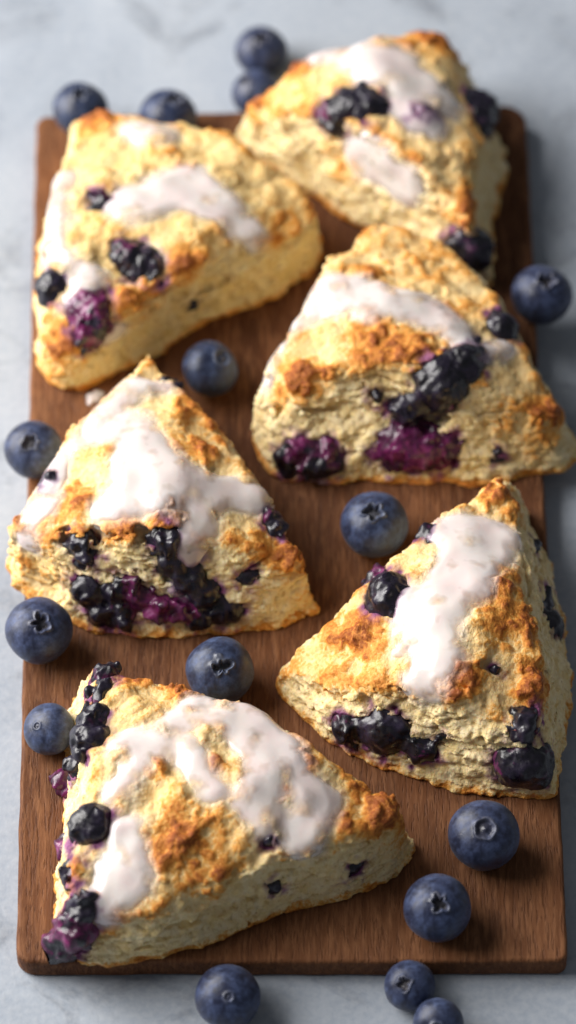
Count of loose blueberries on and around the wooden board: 16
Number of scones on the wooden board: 6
